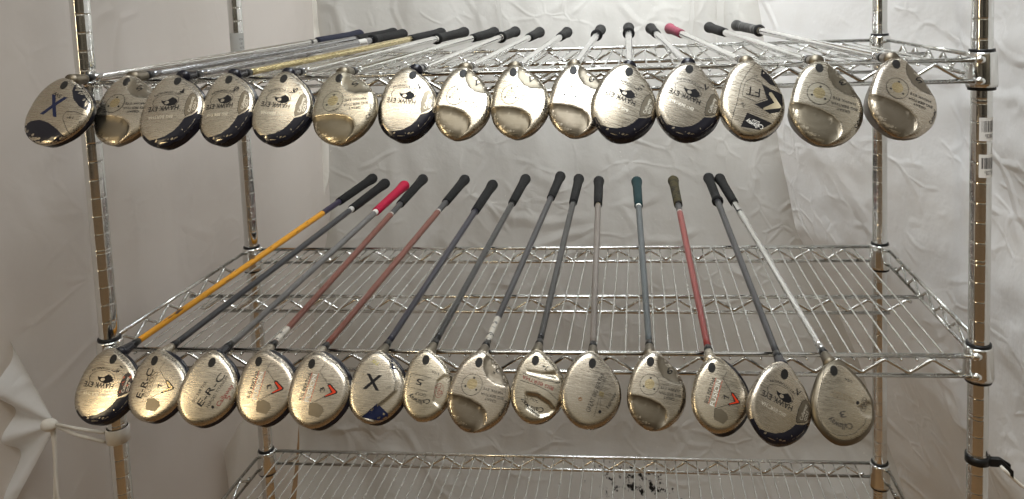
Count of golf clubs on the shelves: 29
